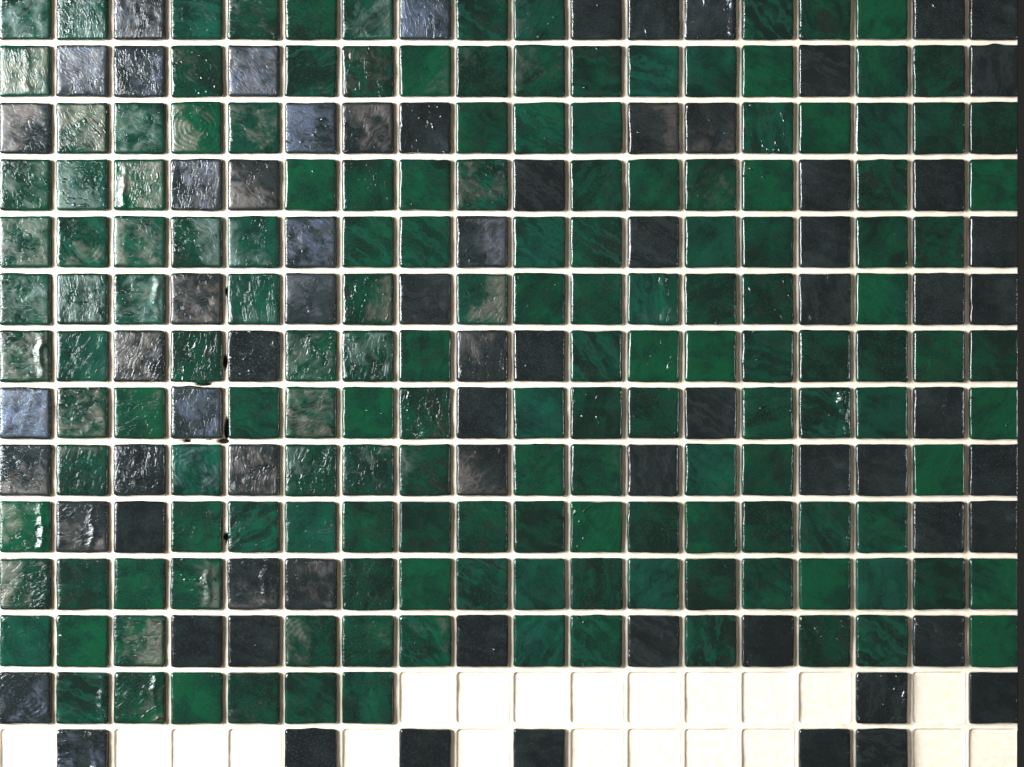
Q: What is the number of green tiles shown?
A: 159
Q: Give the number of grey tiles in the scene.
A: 72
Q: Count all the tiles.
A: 231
